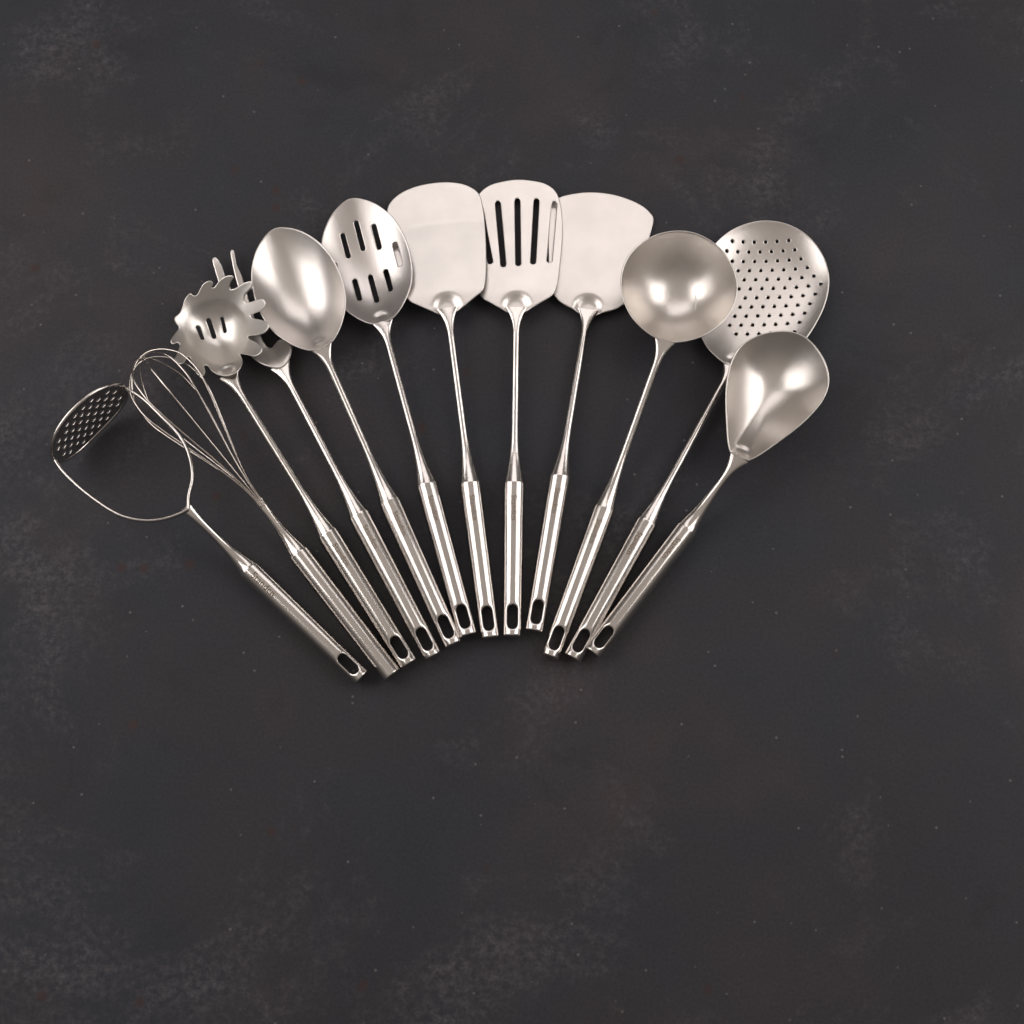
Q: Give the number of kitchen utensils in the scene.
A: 12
